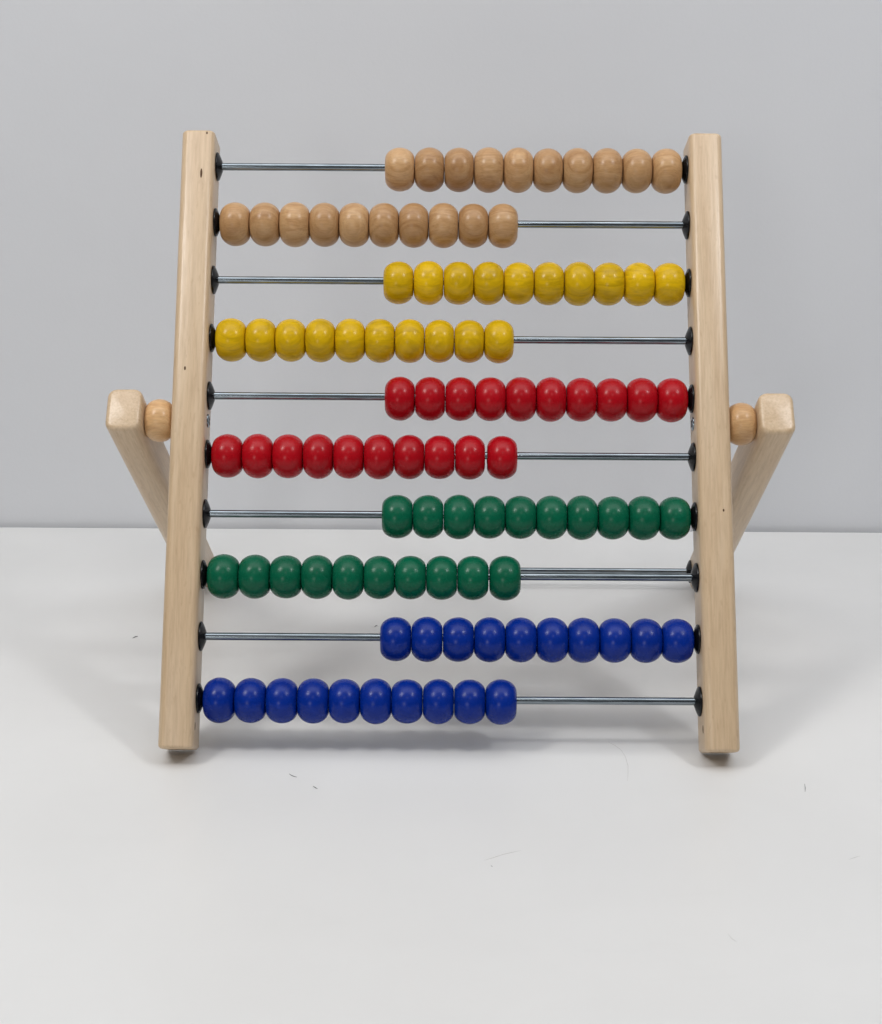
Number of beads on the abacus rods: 100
